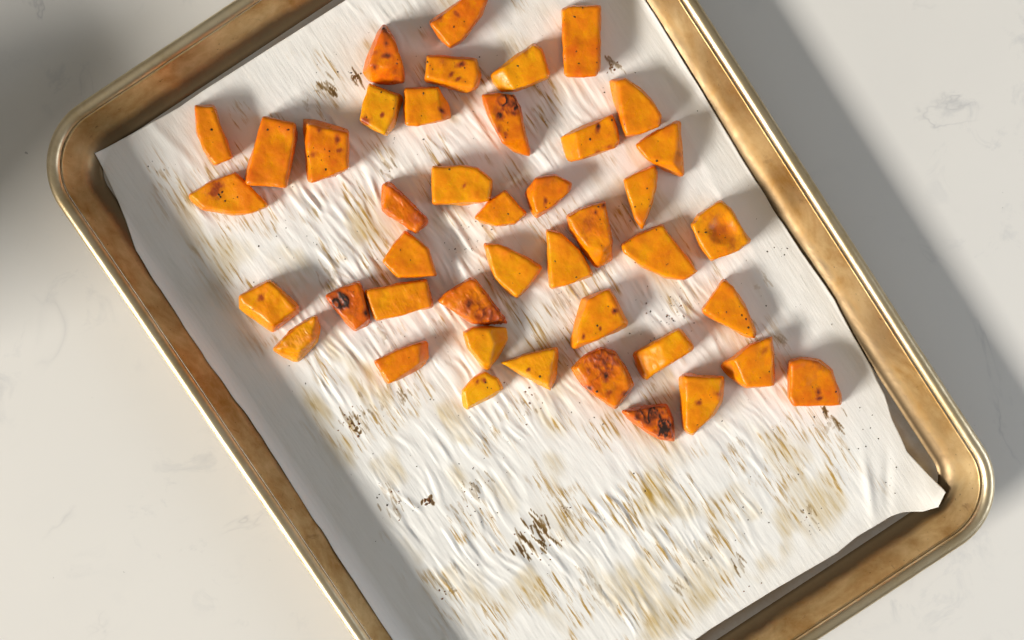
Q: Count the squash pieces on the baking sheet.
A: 43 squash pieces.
